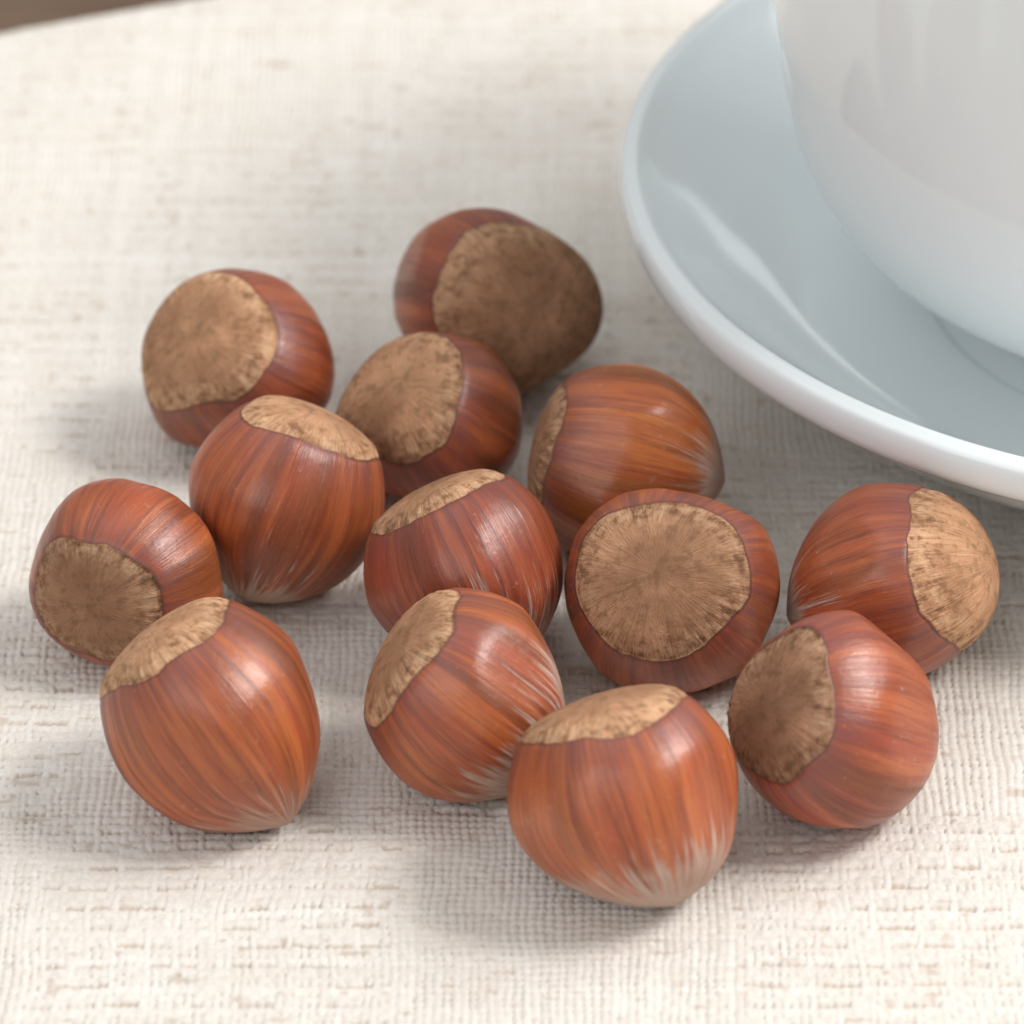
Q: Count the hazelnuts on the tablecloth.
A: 13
